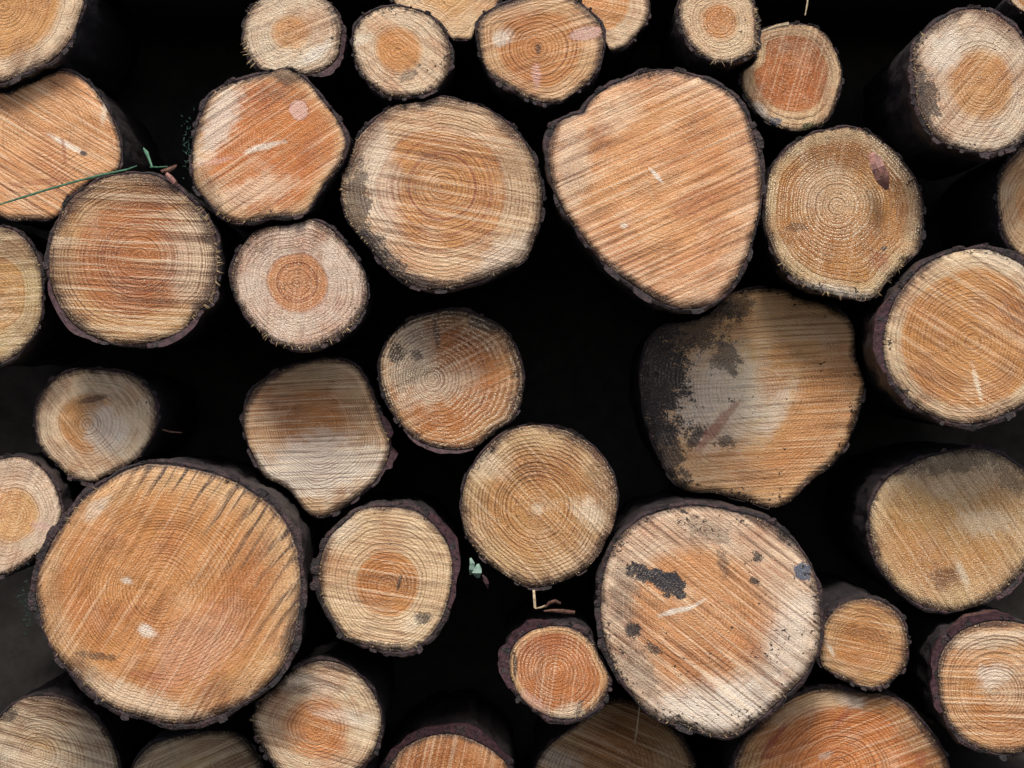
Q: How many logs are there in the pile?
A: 39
